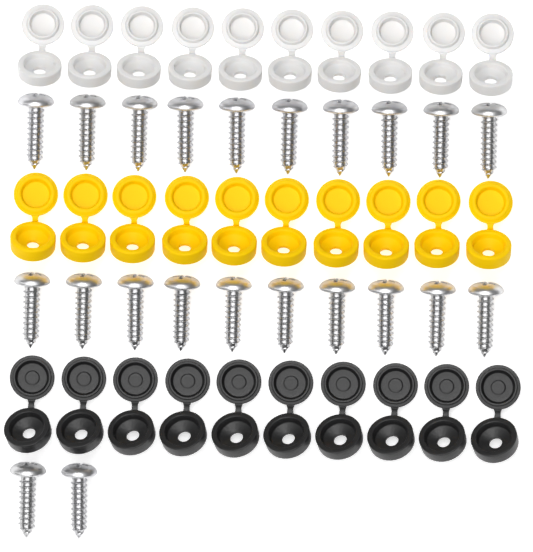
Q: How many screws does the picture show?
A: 22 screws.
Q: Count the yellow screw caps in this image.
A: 10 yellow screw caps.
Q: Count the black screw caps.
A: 10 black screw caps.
